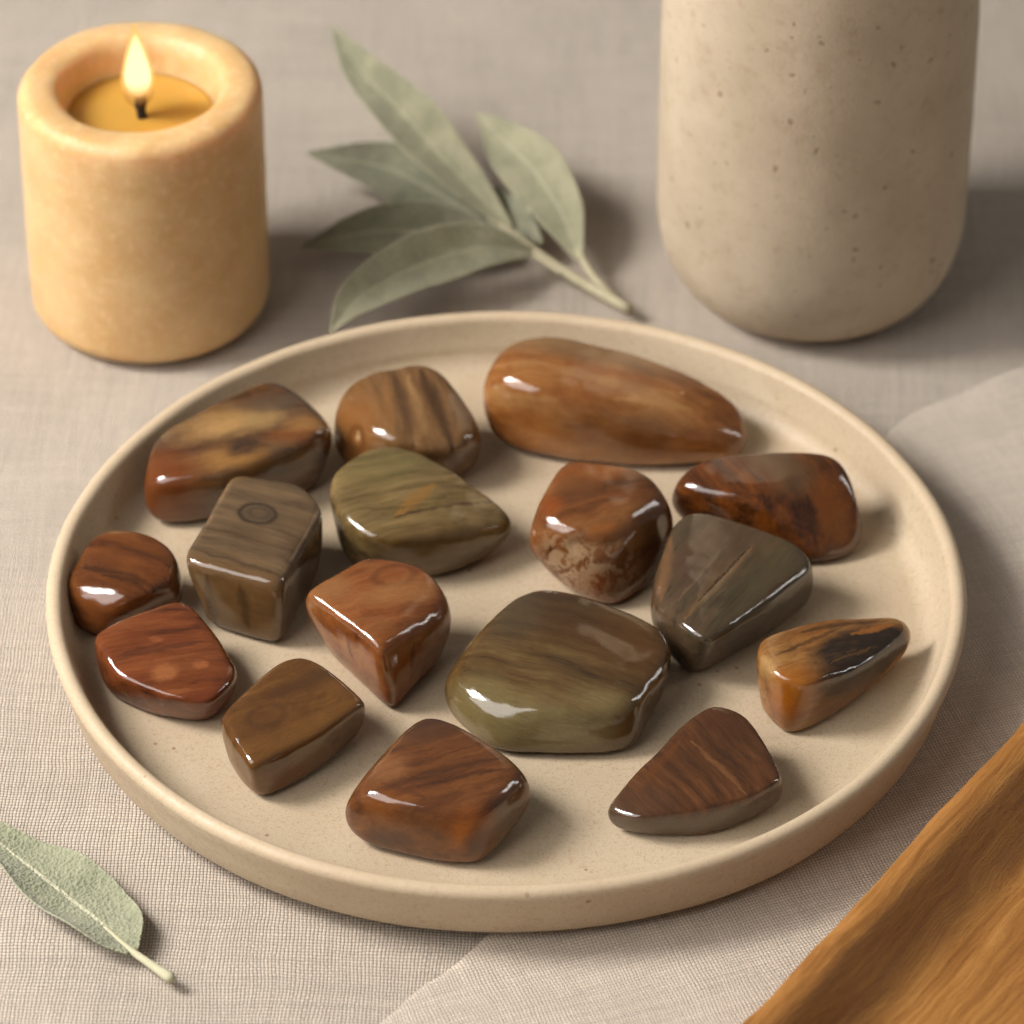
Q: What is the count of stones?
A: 16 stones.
